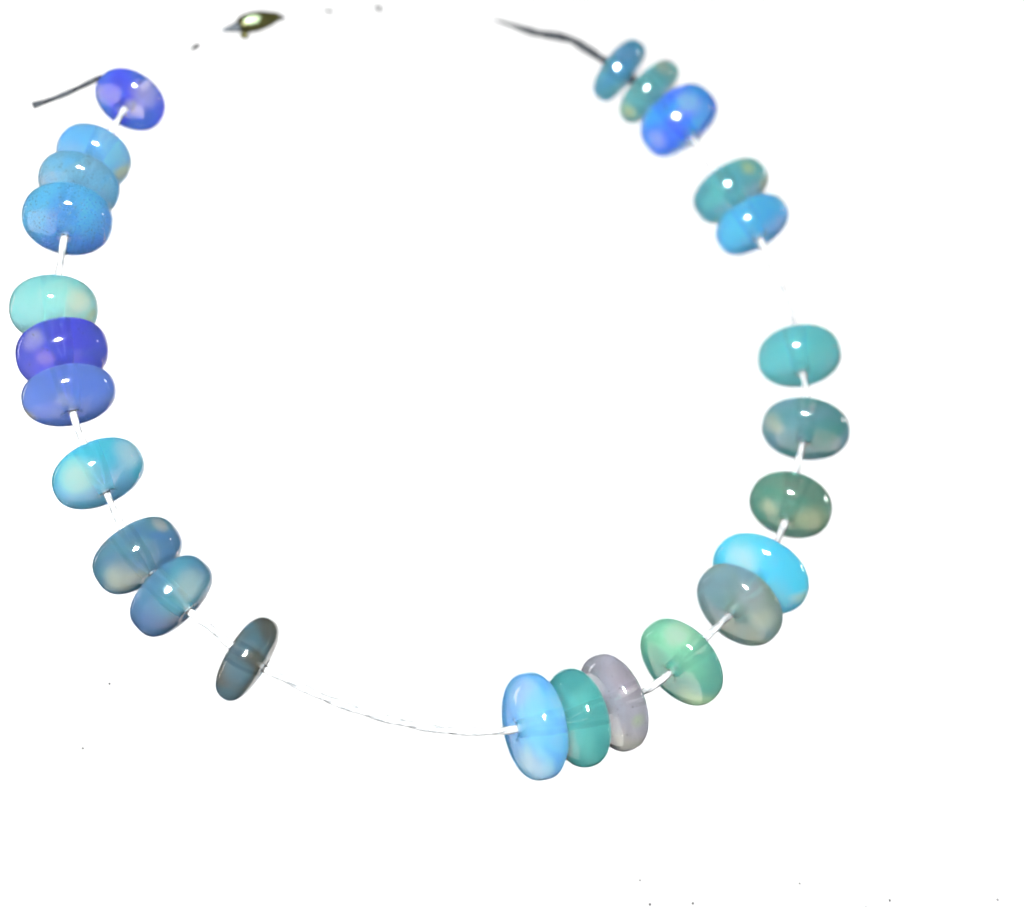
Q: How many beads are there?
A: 25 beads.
